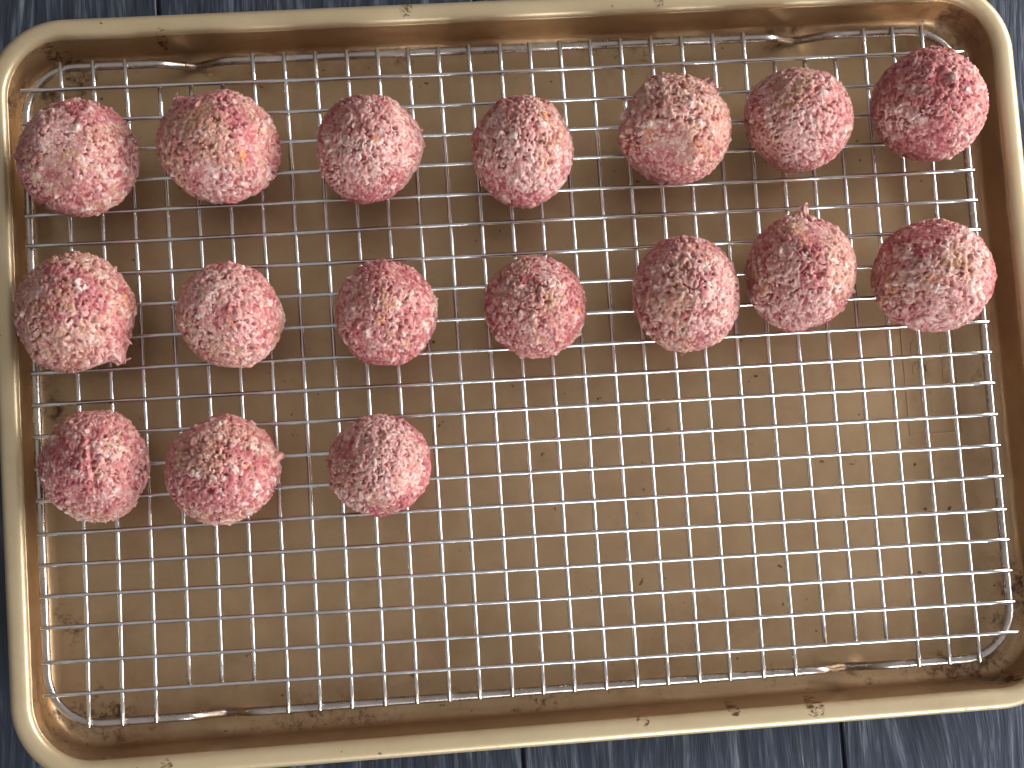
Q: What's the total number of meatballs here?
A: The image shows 17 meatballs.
